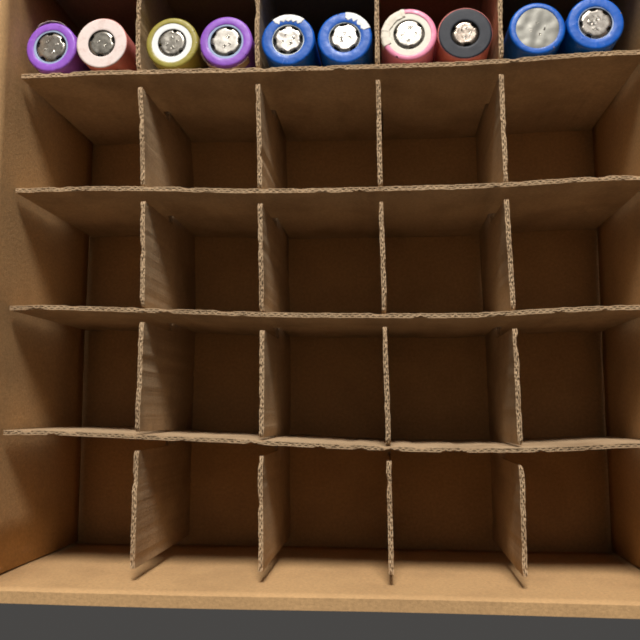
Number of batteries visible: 10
